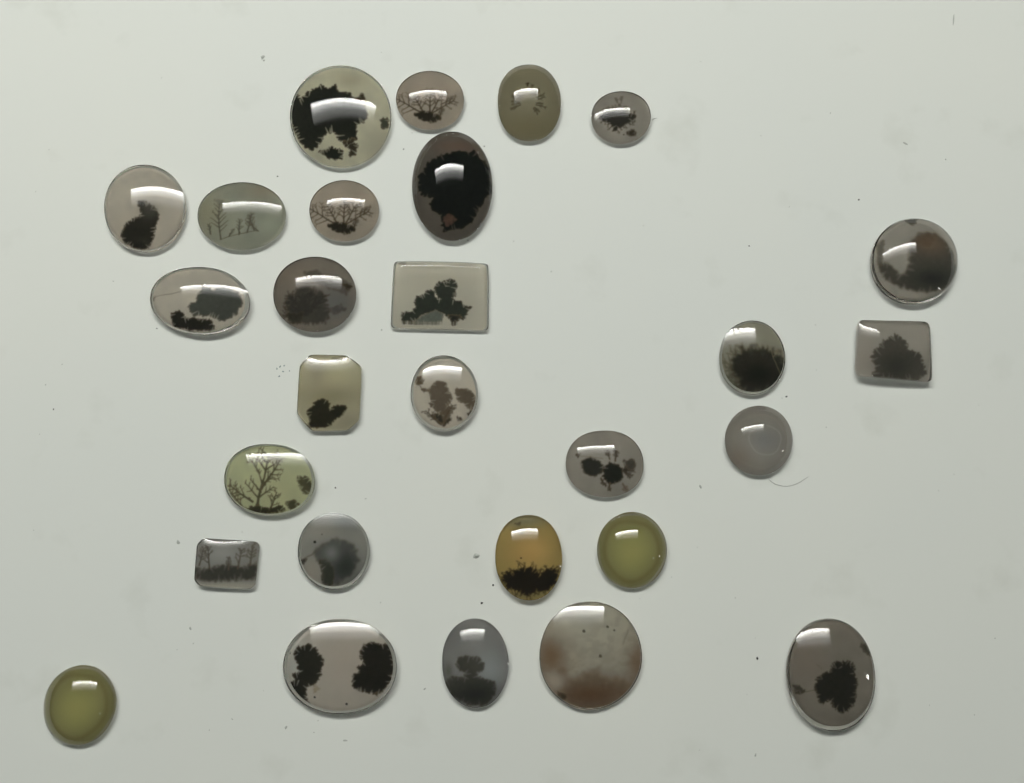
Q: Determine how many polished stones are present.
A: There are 28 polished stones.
